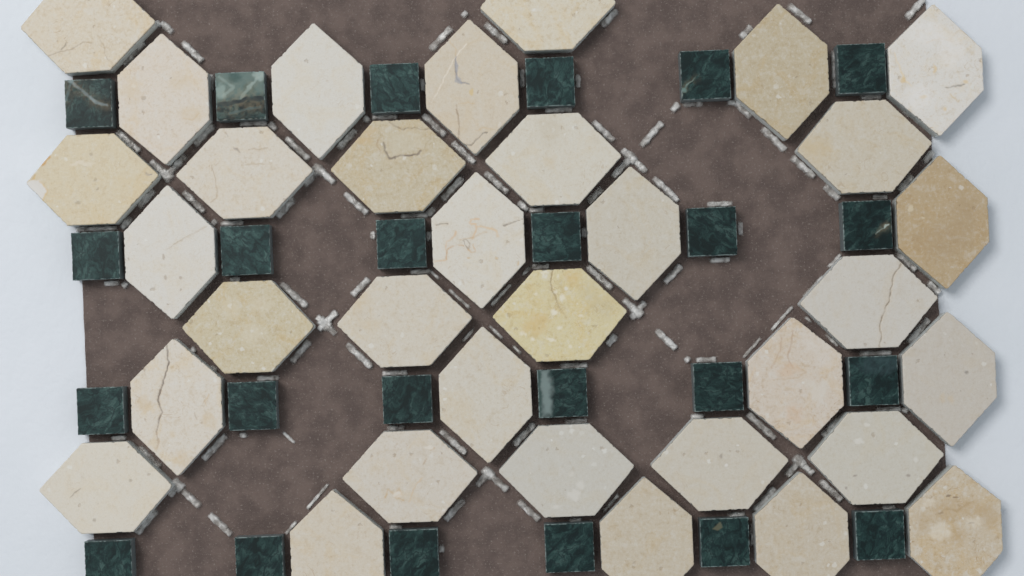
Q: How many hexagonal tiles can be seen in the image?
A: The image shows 33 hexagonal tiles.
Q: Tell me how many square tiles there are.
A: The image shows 24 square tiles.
